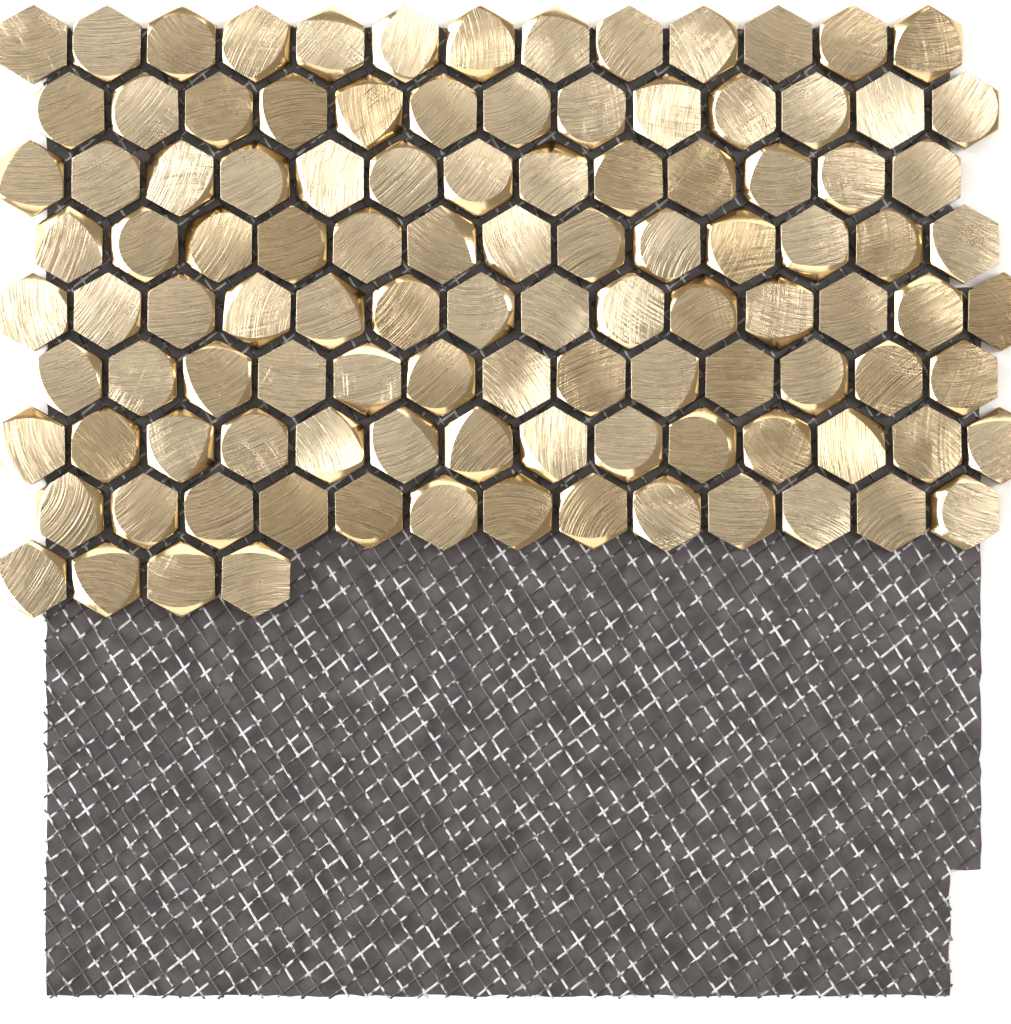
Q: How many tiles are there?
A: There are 110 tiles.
